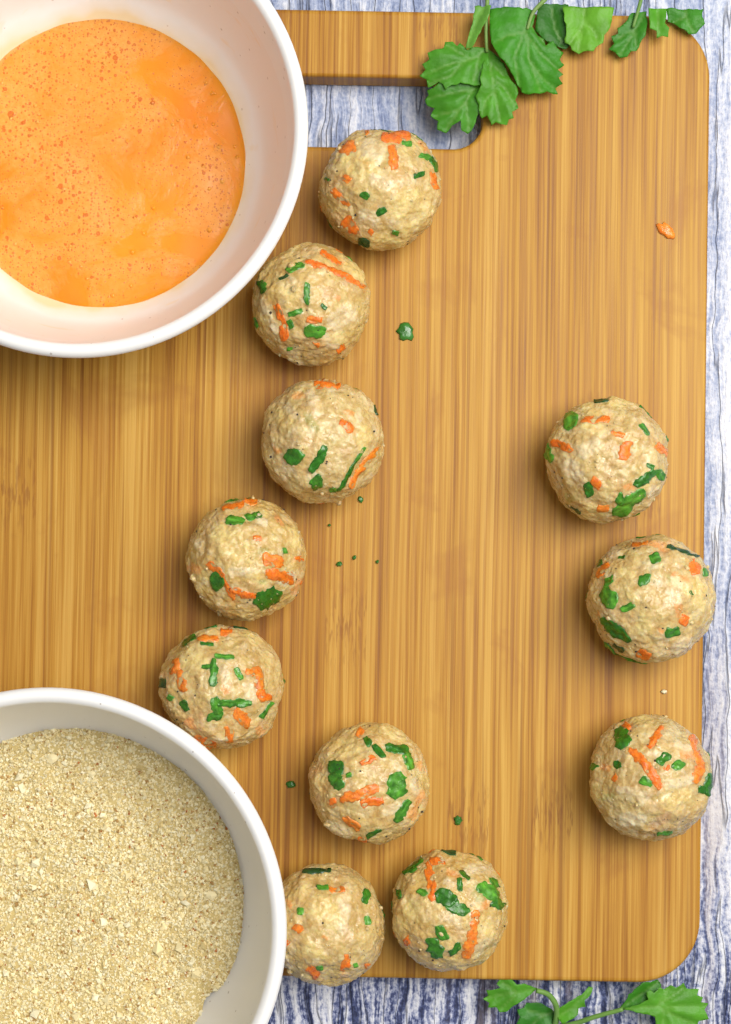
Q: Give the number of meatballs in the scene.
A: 11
